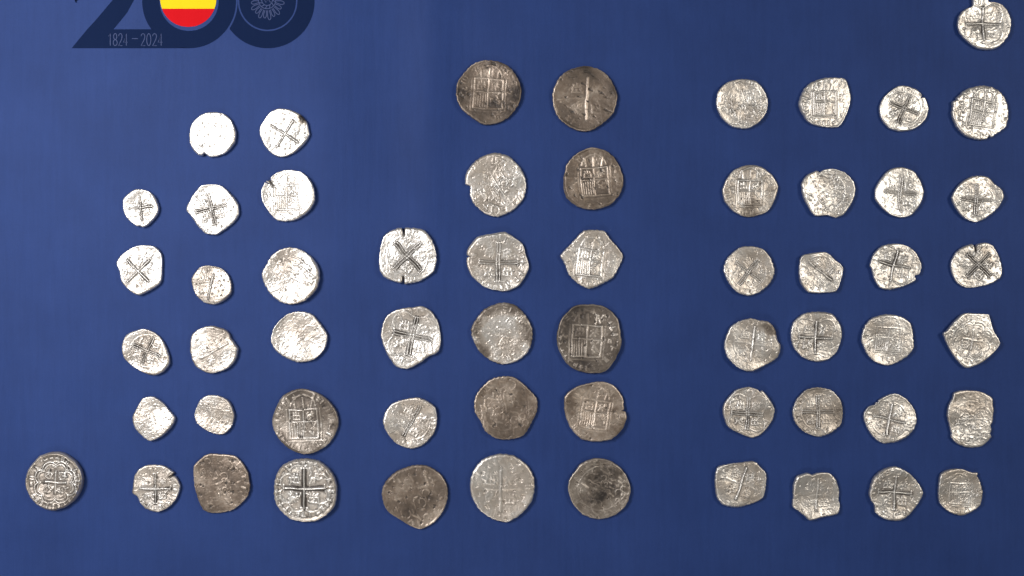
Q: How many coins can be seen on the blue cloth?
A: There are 59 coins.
